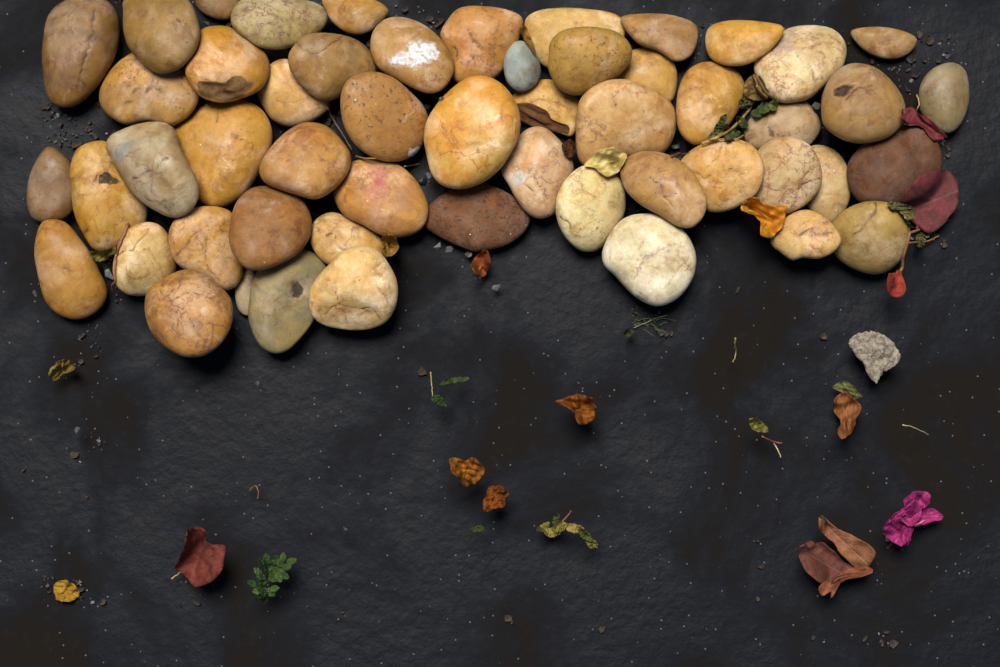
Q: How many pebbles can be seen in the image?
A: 54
